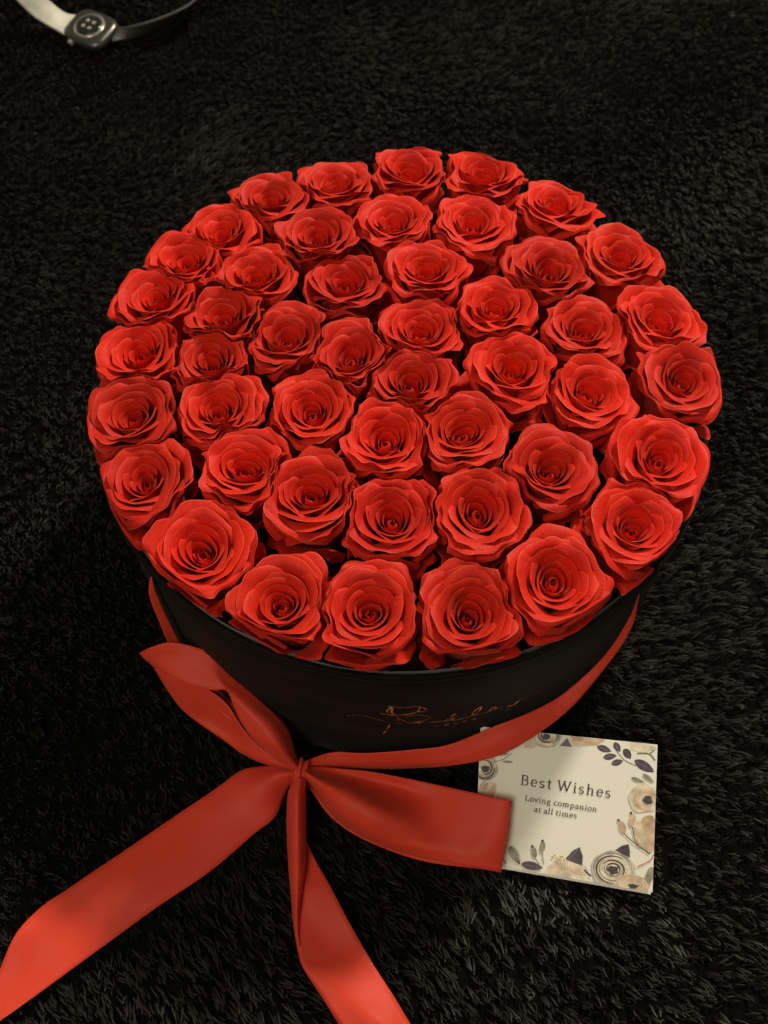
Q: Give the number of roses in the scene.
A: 47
